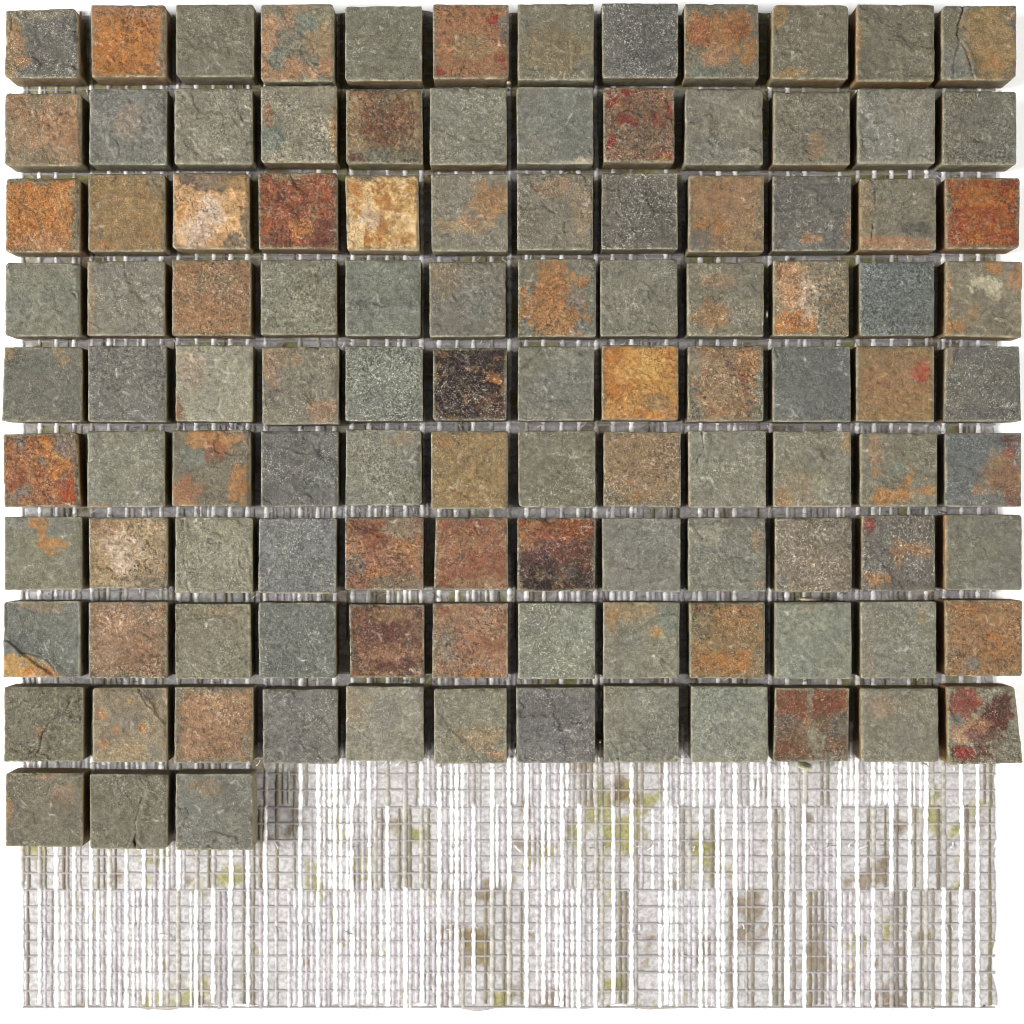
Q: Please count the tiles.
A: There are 111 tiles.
